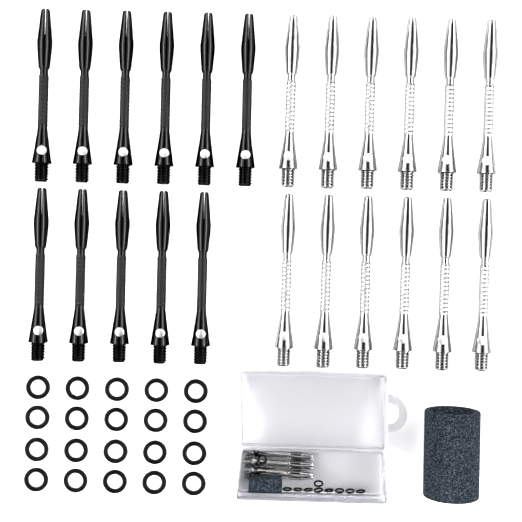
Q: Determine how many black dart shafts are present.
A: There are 11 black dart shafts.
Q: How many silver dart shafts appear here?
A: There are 19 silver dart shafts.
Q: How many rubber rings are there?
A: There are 30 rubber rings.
